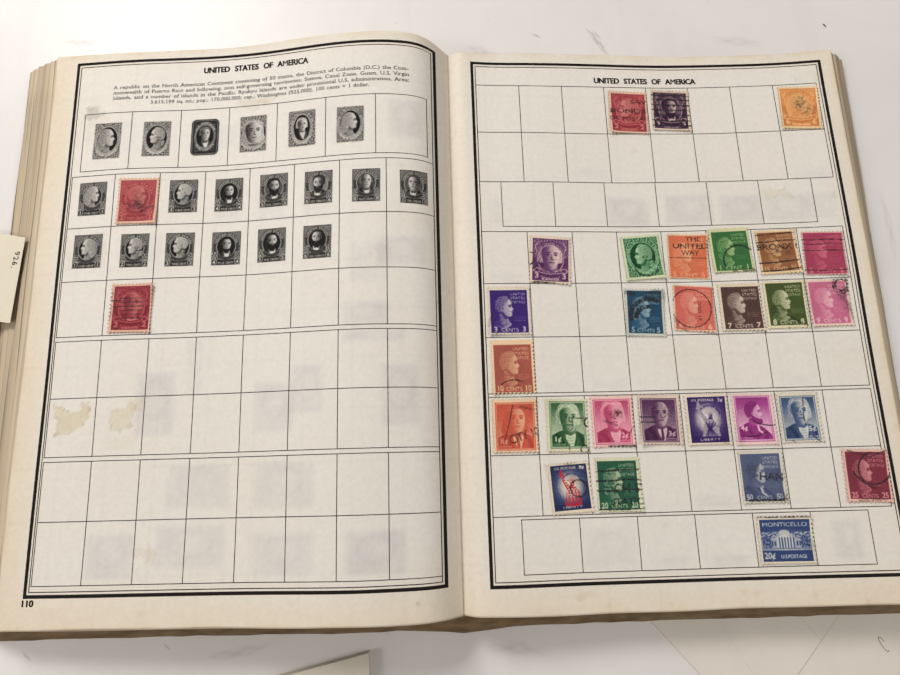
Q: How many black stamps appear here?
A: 19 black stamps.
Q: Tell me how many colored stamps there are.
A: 30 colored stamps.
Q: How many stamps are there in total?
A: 49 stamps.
